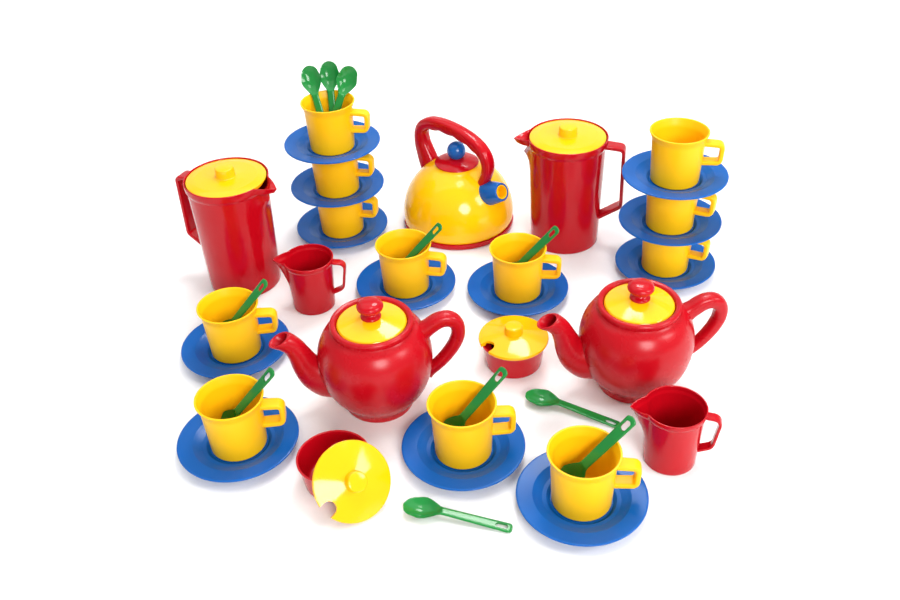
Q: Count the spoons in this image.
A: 11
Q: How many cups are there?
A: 12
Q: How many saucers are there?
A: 12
